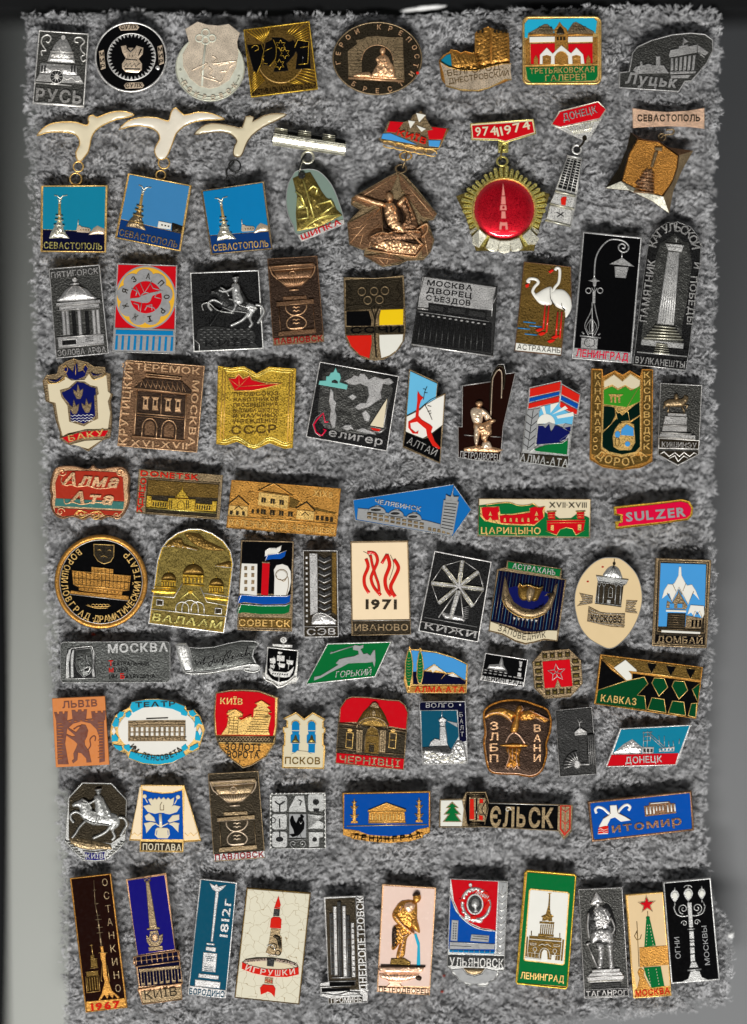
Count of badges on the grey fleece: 84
